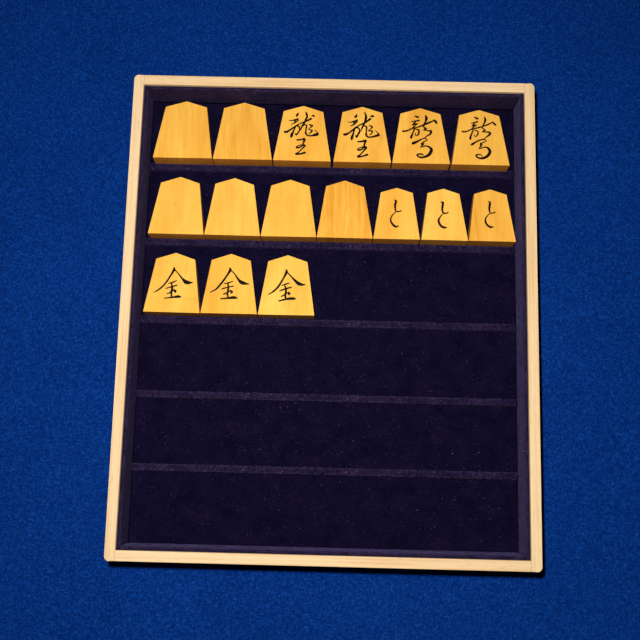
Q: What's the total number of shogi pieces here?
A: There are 16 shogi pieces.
